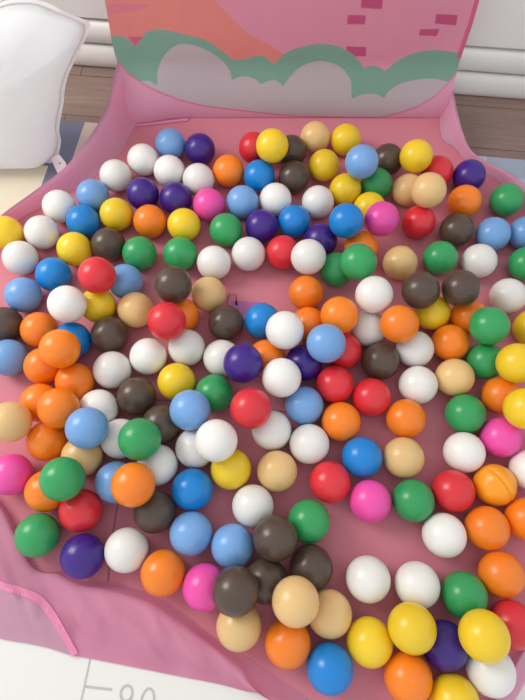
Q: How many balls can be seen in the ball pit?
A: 200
